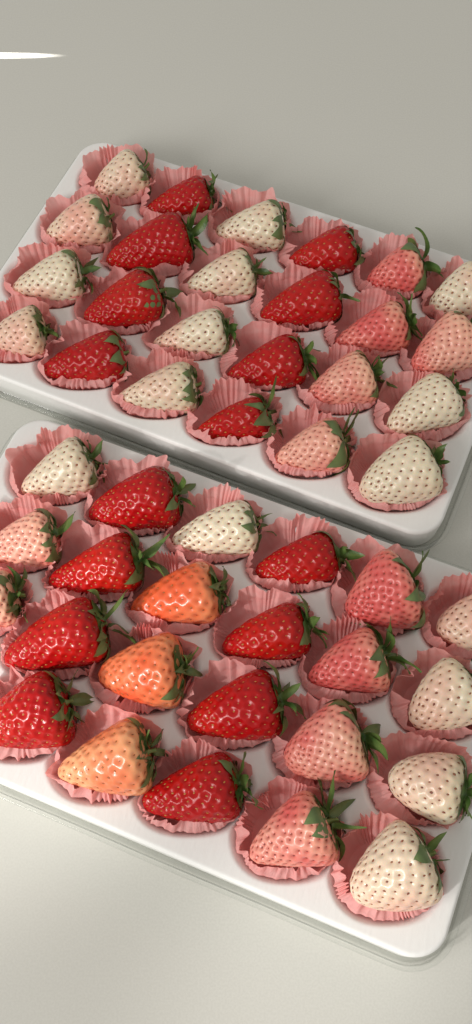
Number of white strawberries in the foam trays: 17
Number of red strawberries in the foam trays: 16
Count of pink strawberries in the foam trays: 11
